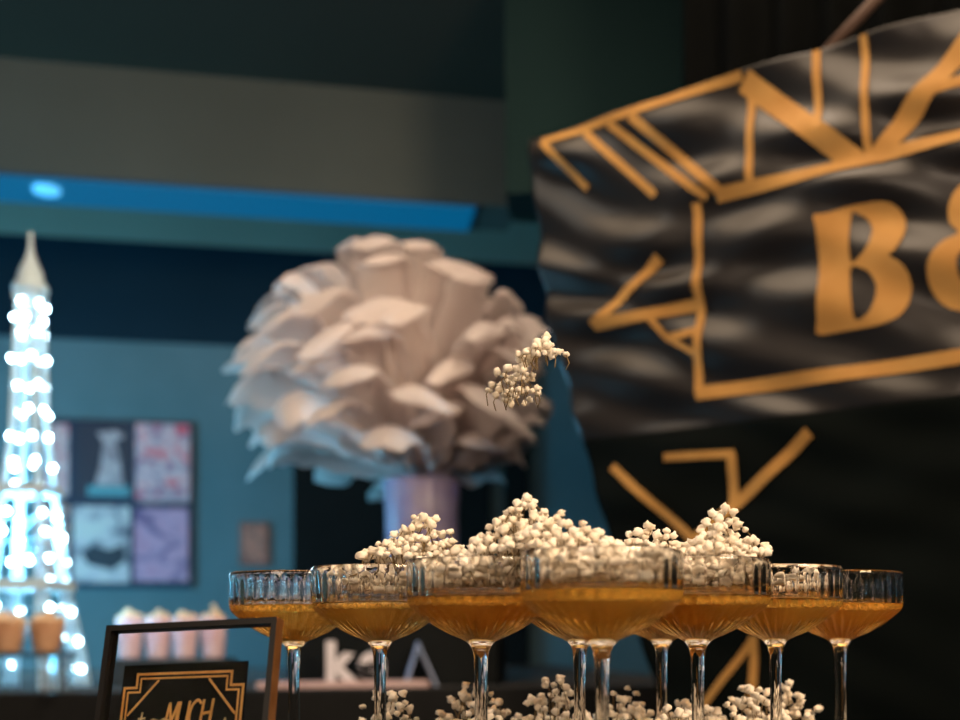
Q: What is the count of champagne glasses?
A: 10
